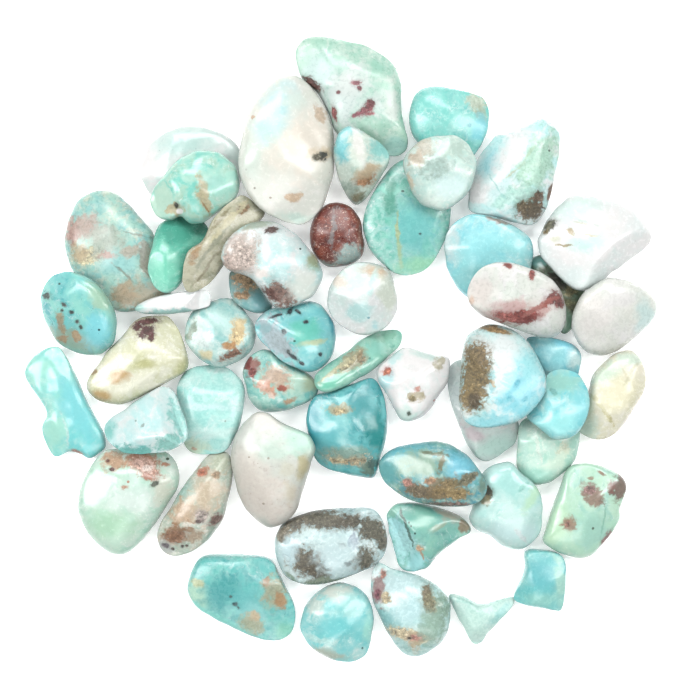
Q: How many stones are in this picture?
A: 52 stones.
